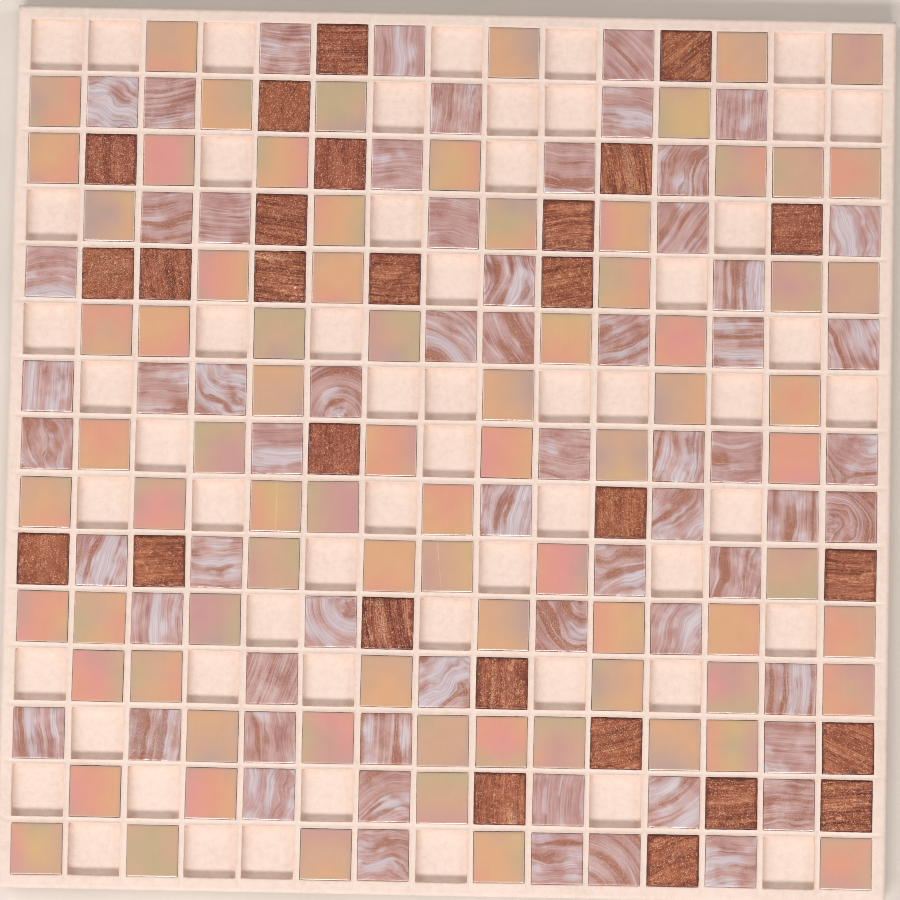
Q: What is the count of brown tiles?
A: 27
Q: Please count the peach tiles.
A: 78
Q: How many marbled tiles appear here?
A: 63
